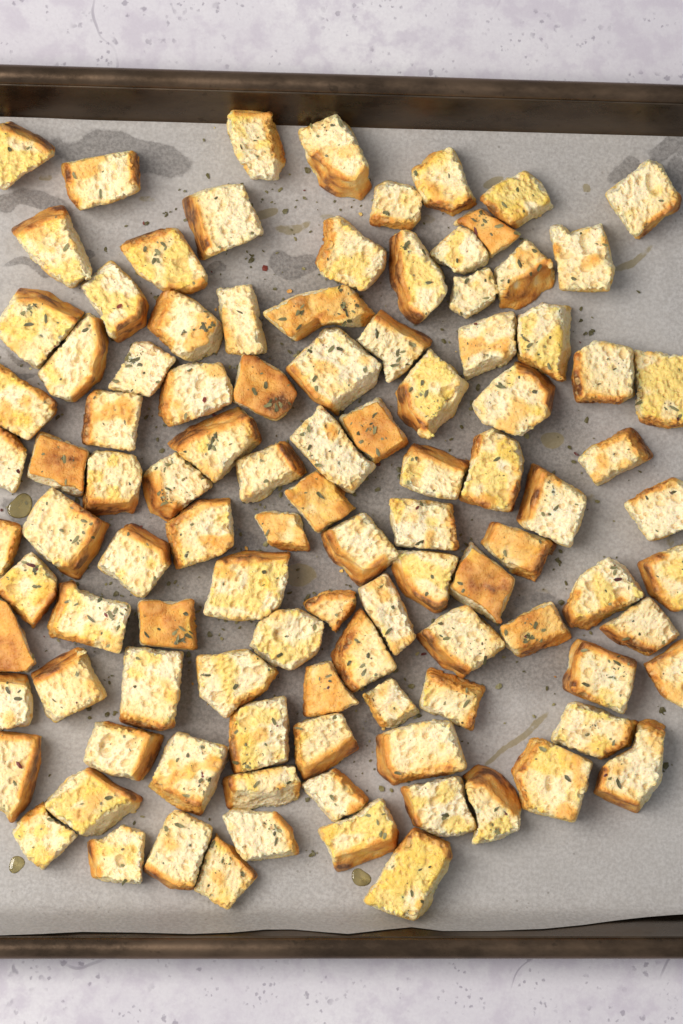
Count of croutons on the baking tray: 105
